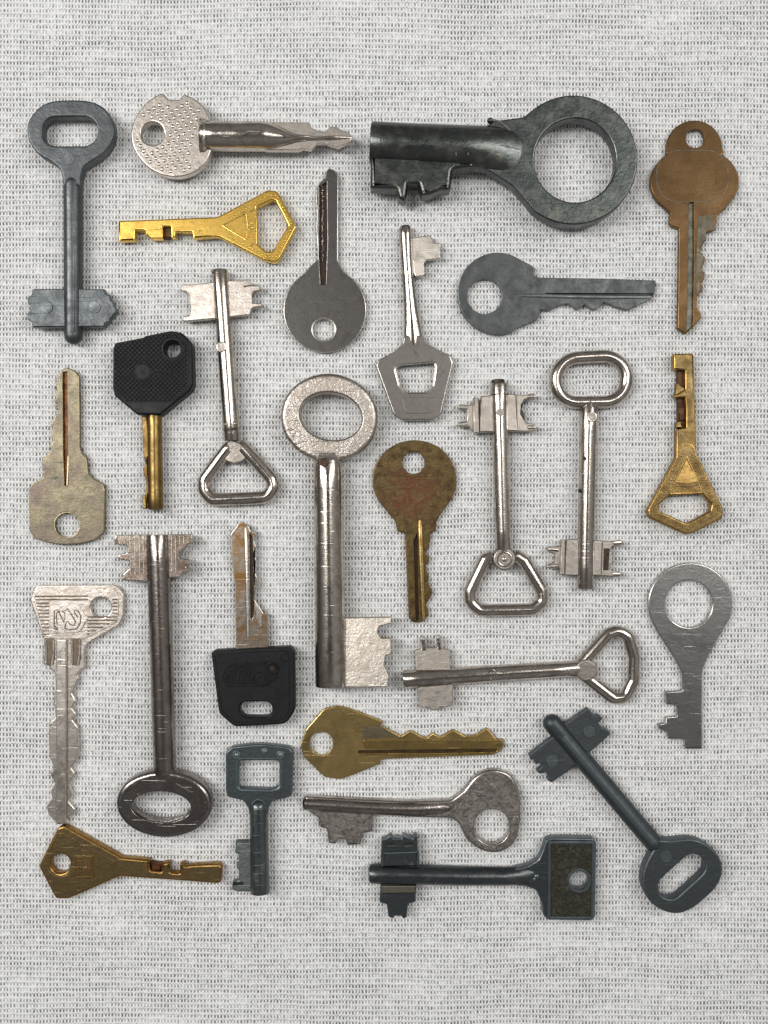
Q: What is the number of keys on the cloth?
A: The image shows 27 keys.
